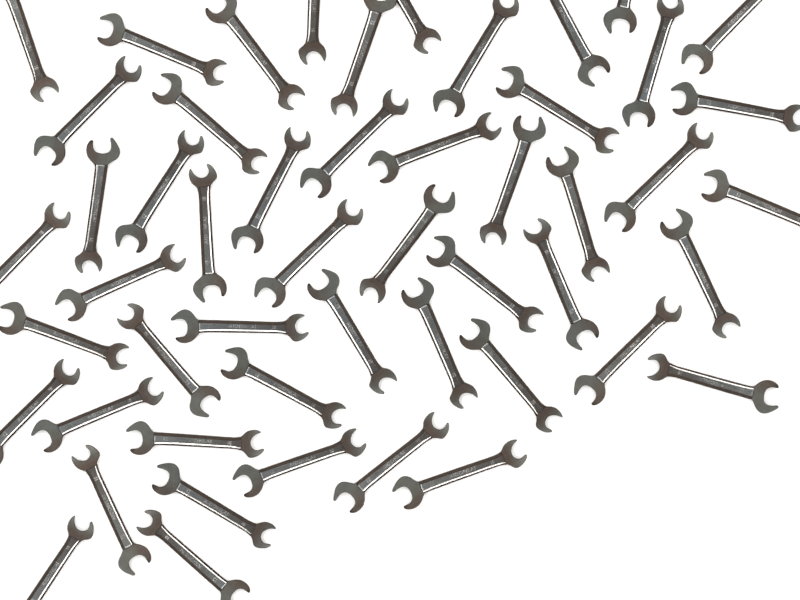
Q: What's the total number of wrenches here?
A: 51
